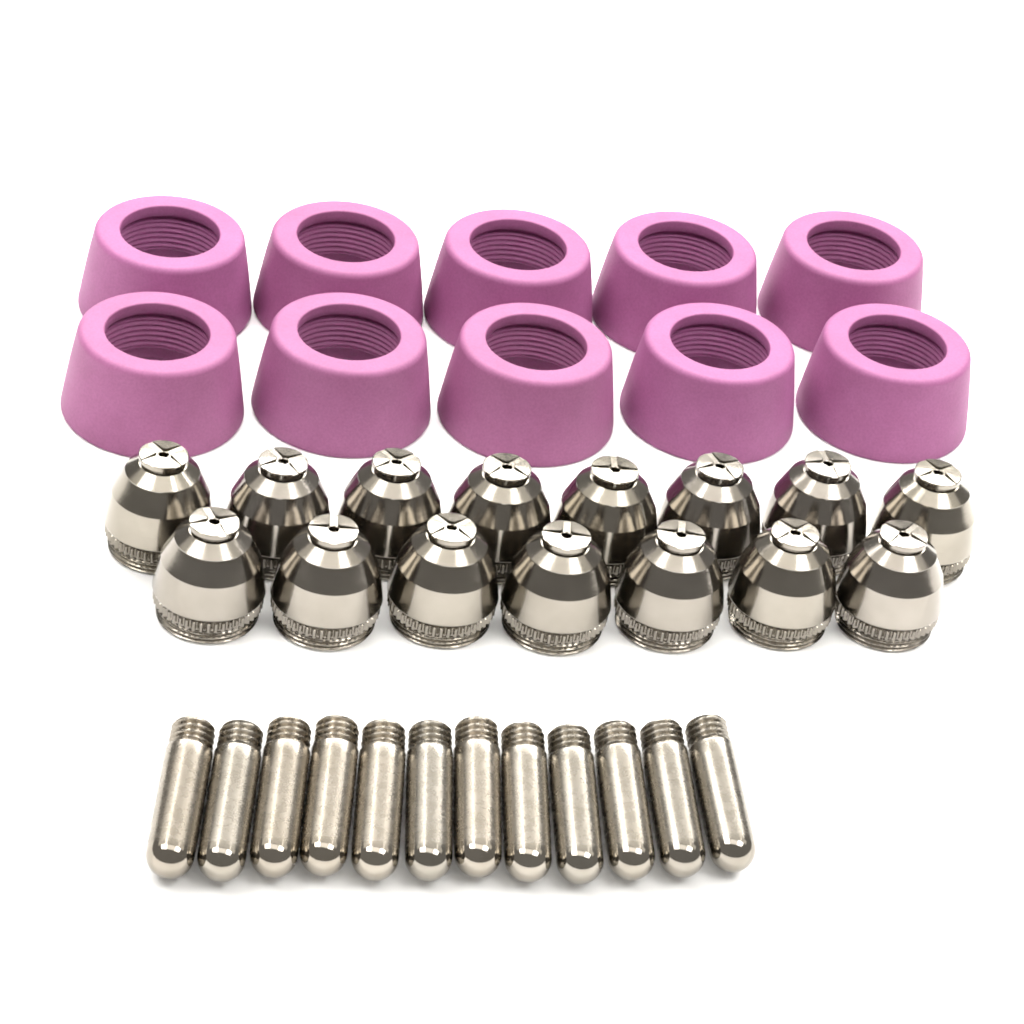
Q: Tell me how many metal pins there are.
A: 12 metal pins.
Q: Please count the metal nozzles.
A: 15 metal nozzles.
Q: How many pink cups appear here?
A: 10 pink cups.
